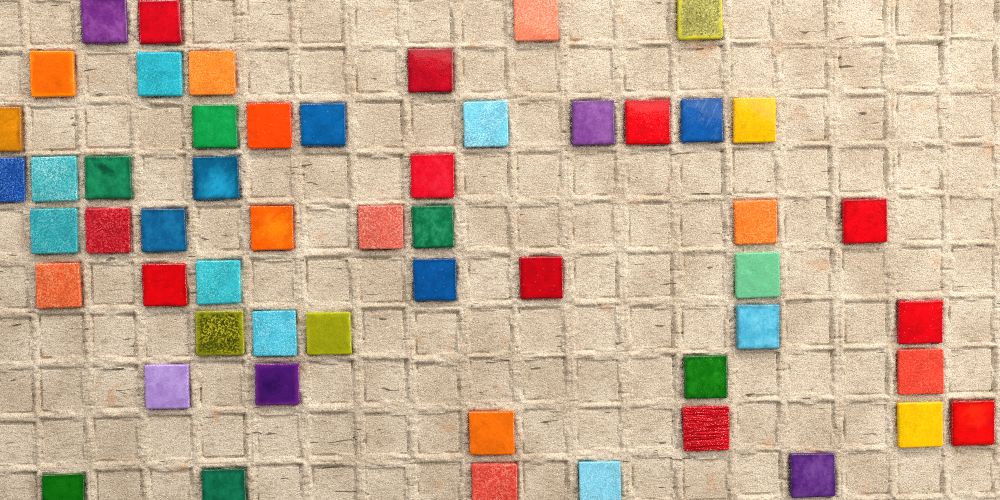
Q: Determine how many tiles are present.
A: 54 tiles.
